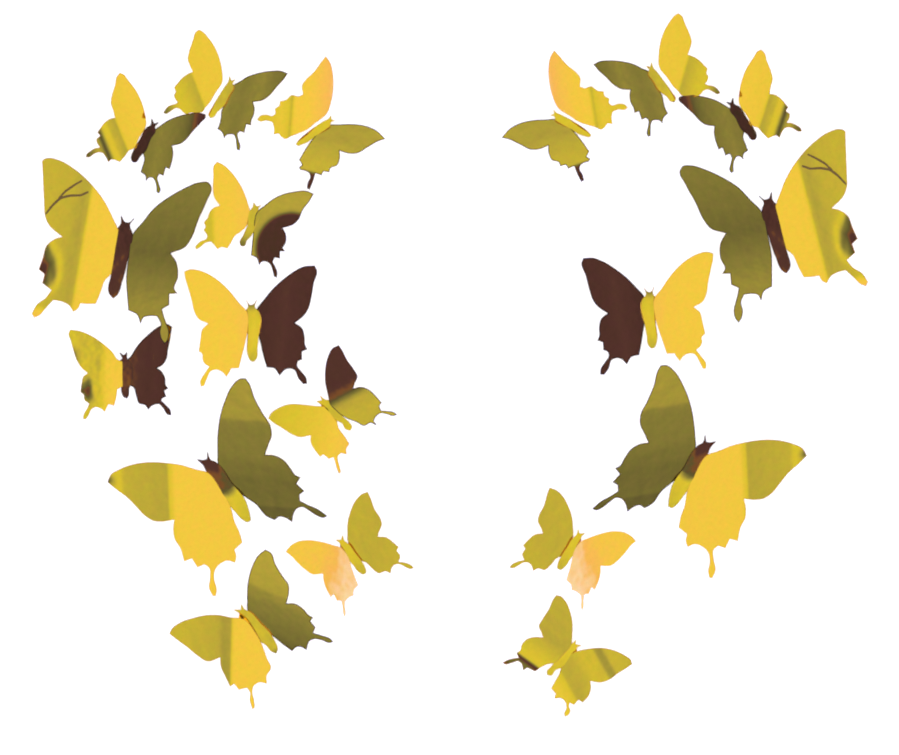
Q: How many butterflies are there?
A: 19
